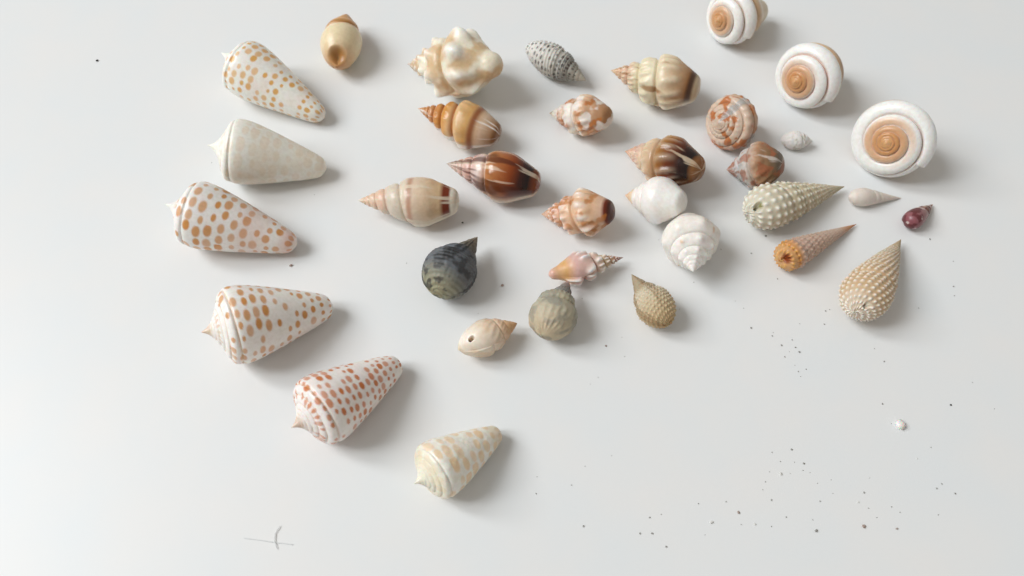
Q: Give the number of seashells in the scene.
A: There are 34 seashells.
